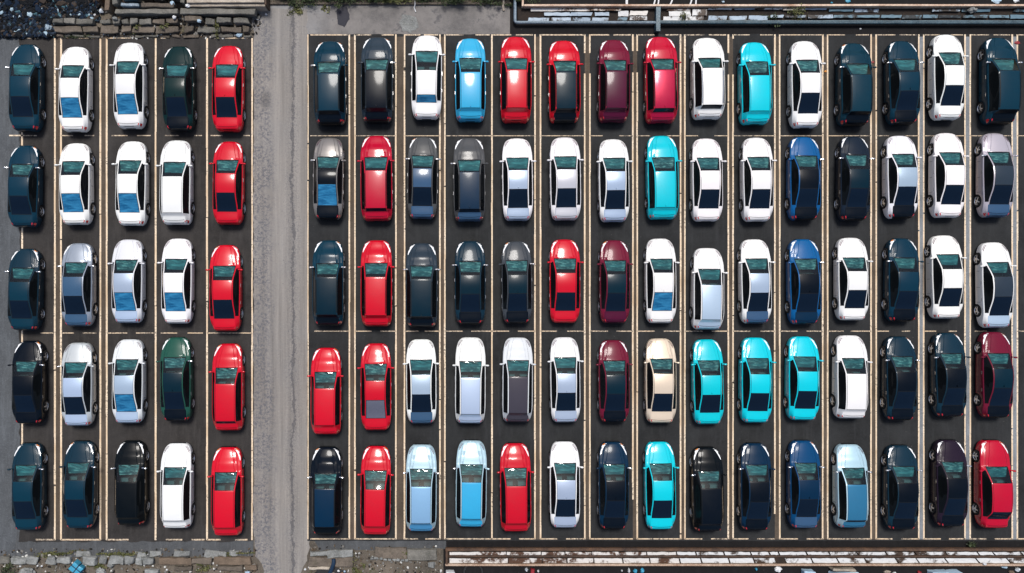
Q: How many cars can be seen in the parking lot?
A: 100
